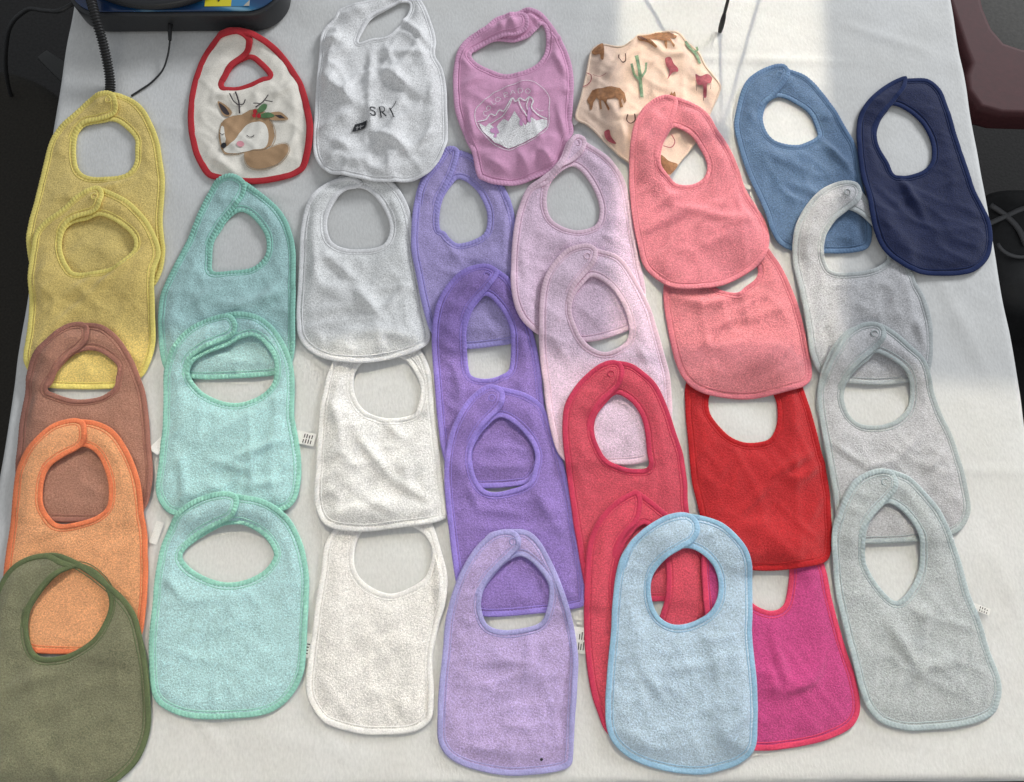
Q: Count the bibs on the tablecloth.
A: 33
